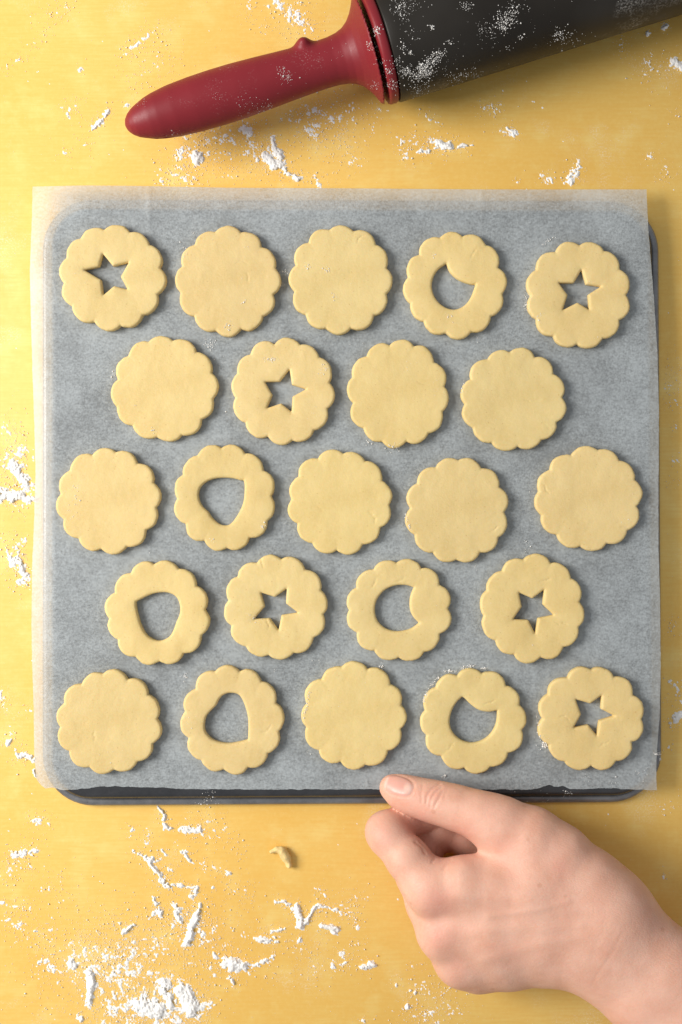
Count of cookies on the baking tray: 23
